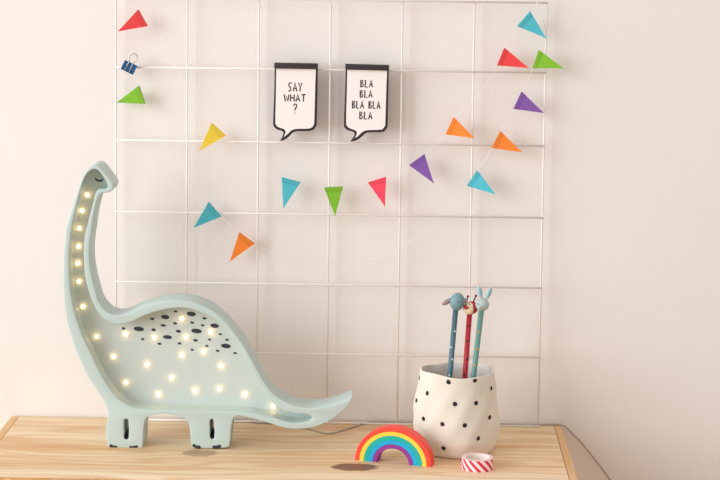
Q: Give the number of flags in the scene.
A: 16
